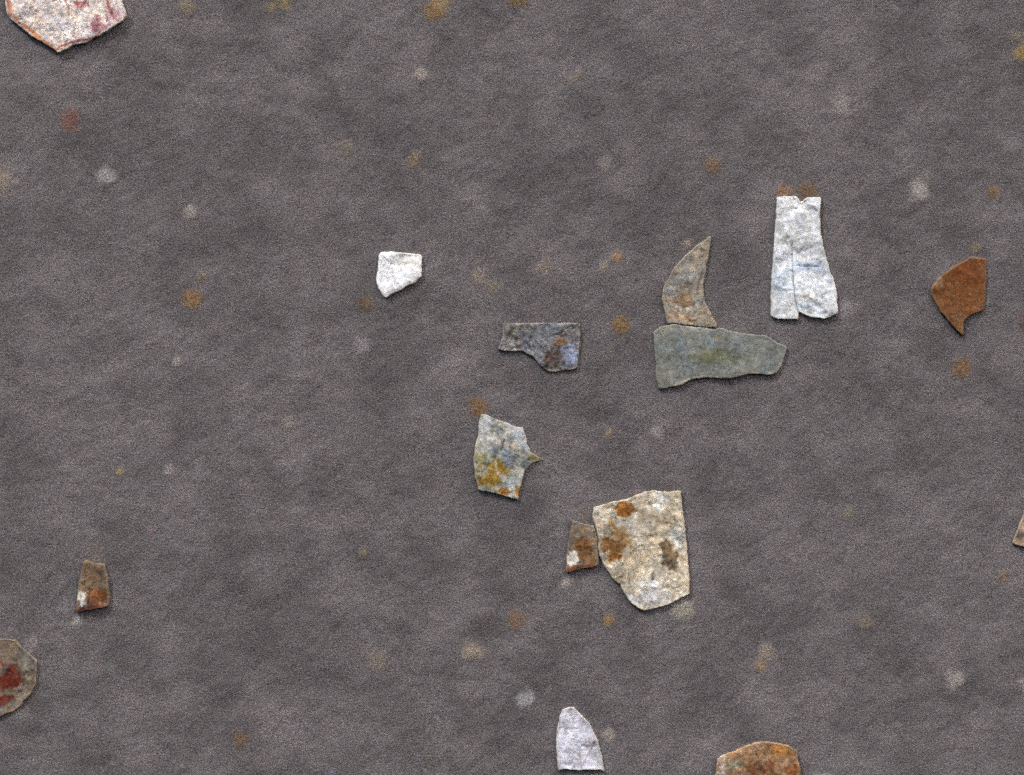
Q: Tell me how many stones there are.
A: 15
